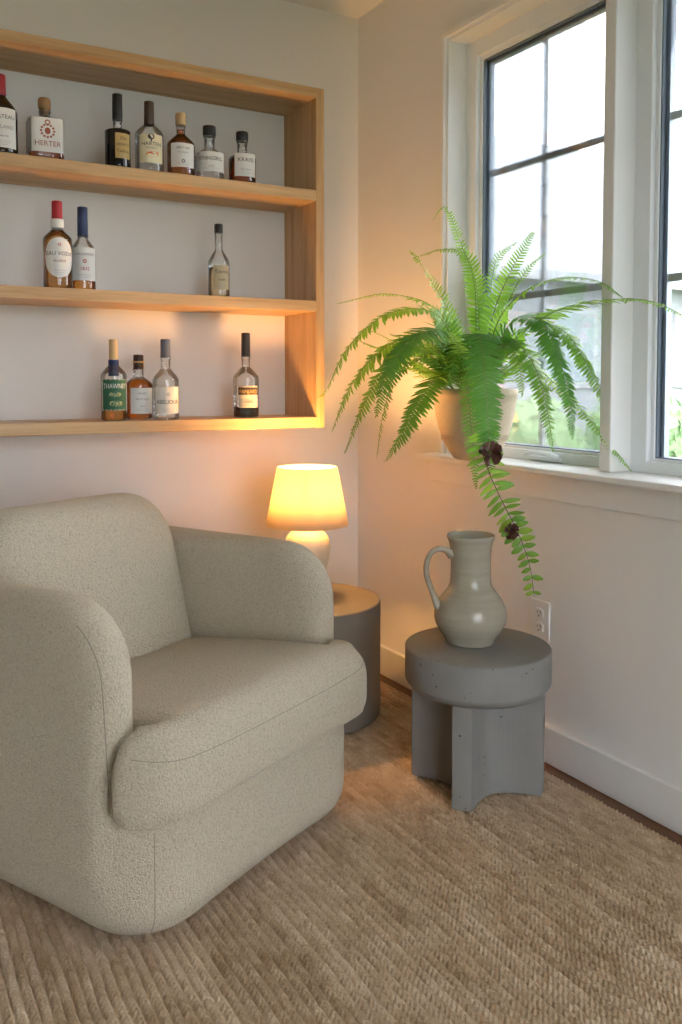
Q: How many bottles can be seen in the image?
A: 14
